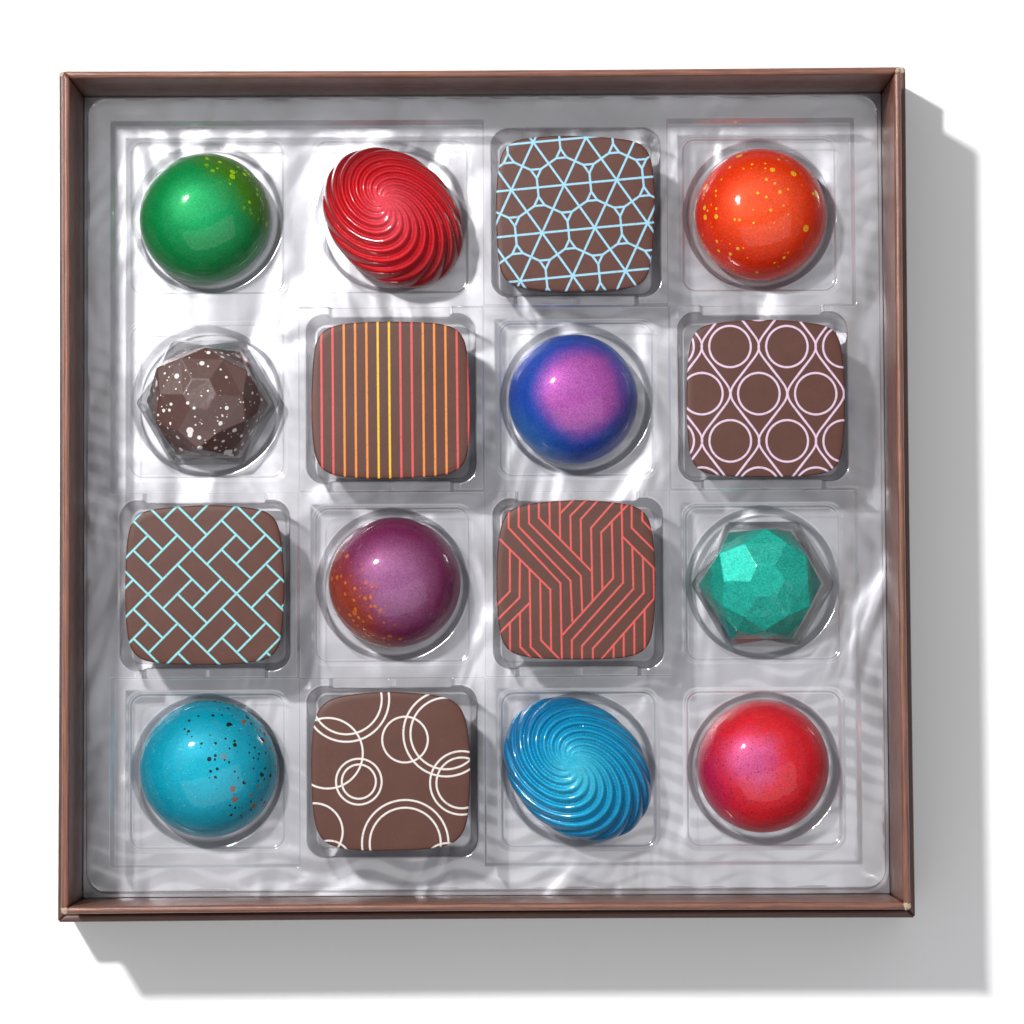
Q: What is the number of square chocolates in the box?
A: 6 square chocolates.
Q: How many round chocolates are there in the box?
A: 6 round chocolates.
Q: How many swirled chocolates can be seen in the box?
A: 2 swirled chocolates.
